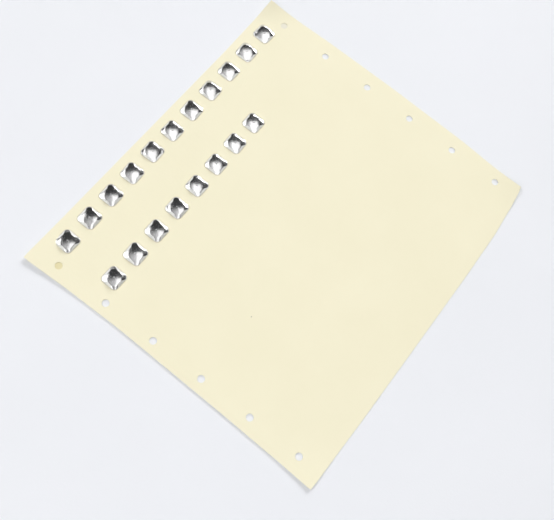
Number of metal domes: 19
